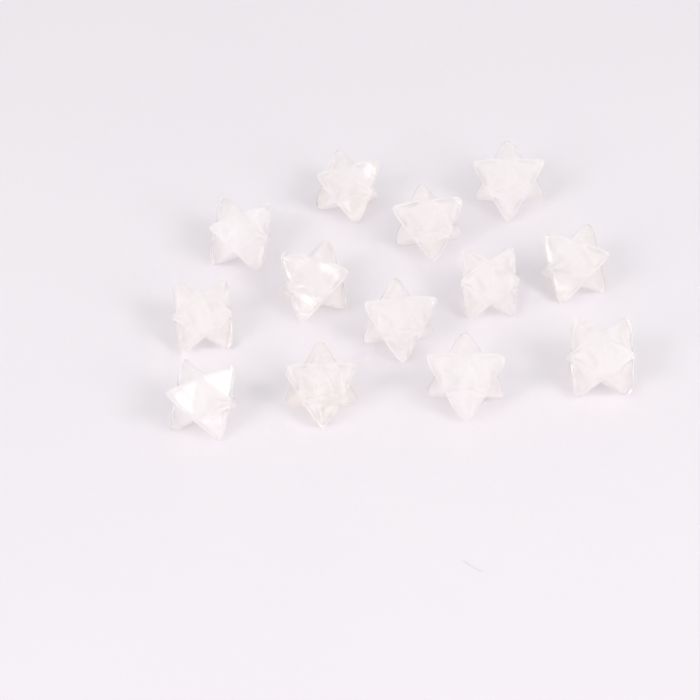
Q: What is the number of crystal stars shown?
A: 13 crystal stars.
